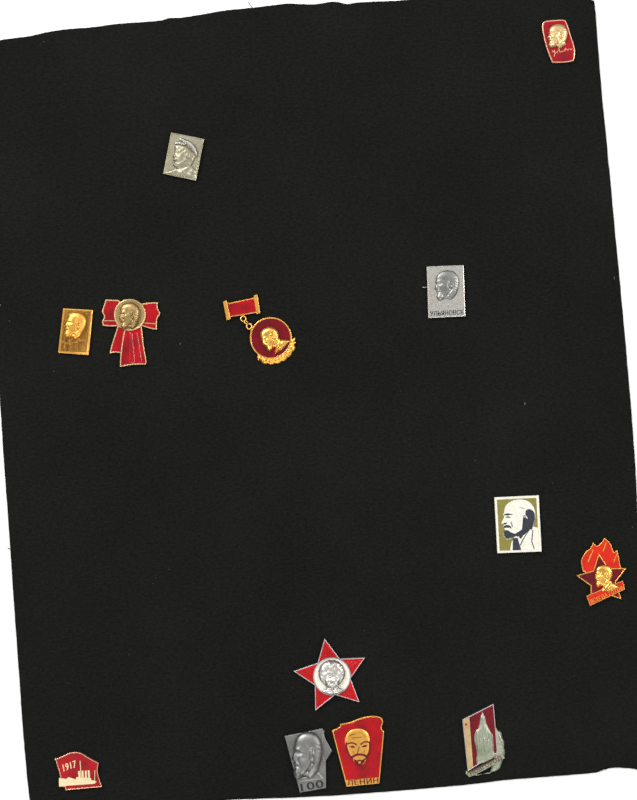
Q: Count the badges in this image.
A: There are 13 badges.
